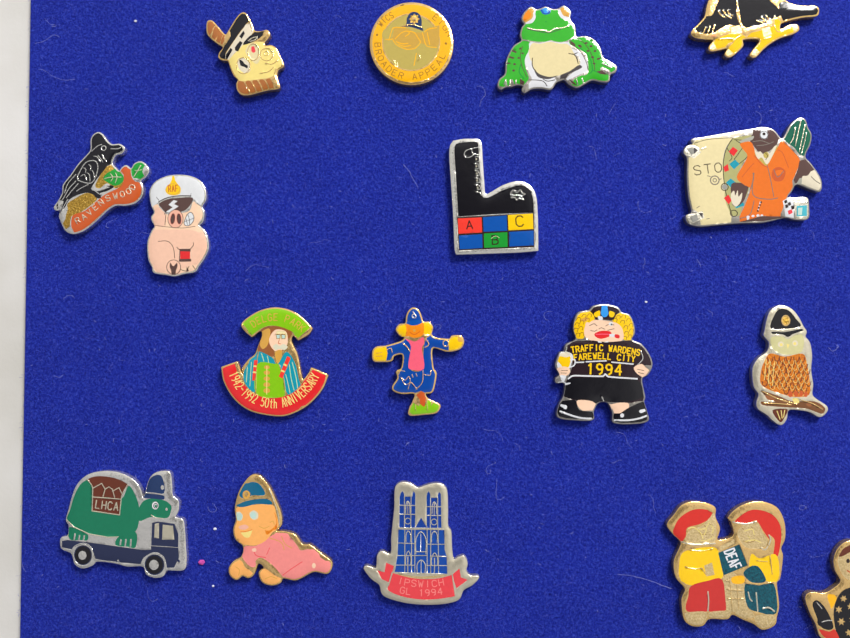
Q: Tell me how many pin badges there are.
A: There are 17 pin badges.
